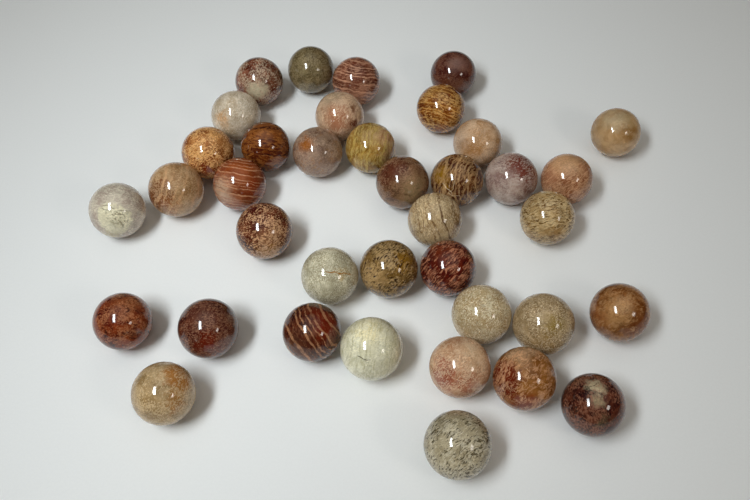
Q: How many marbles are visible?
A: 38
